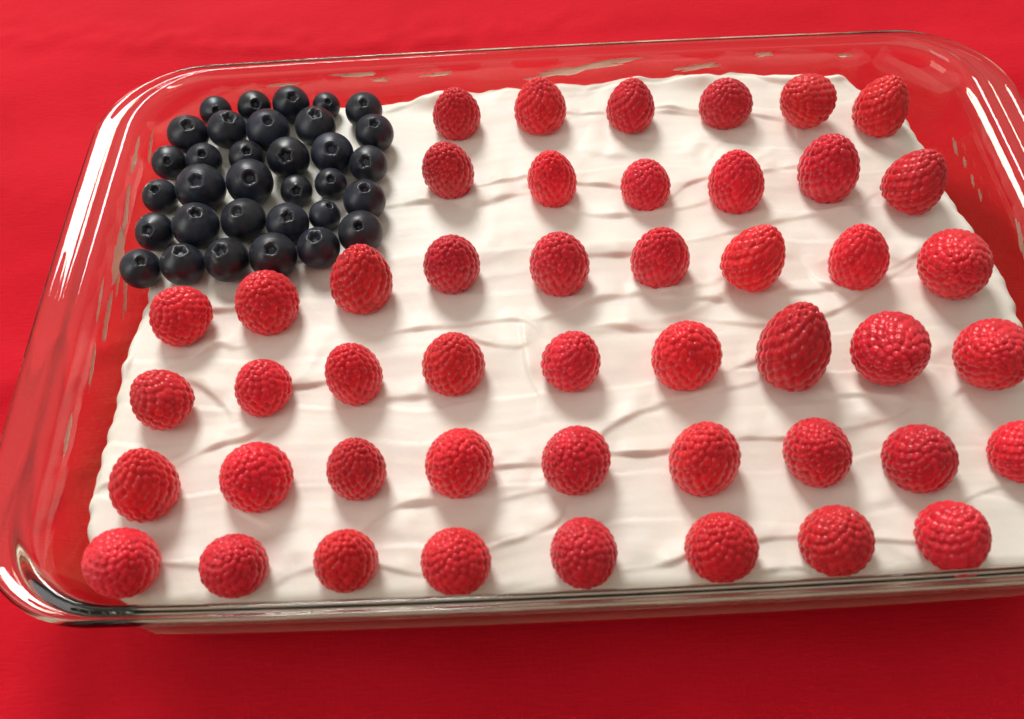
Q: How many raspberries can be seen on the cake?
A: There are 47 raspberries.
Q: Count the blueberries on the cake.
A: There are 33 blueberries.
